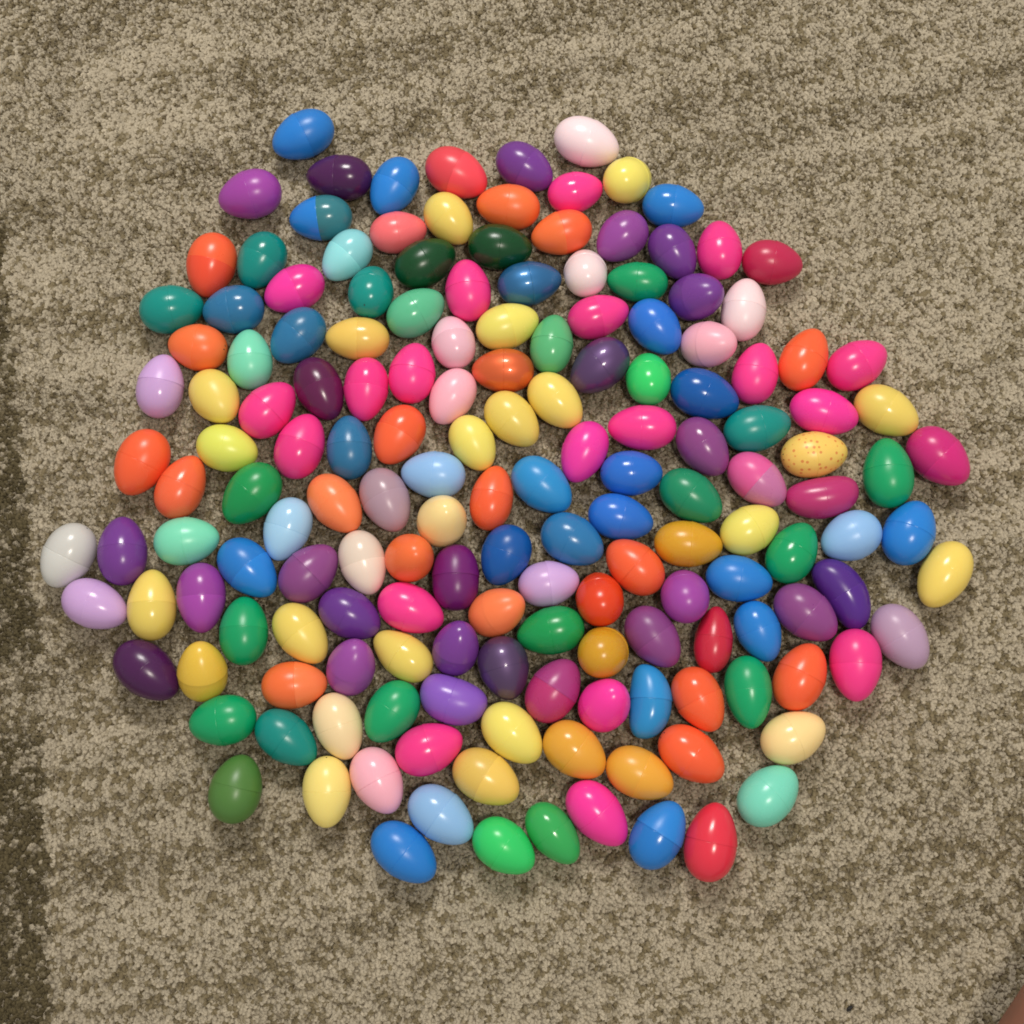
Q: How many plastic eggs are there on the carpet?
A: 164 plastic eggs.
